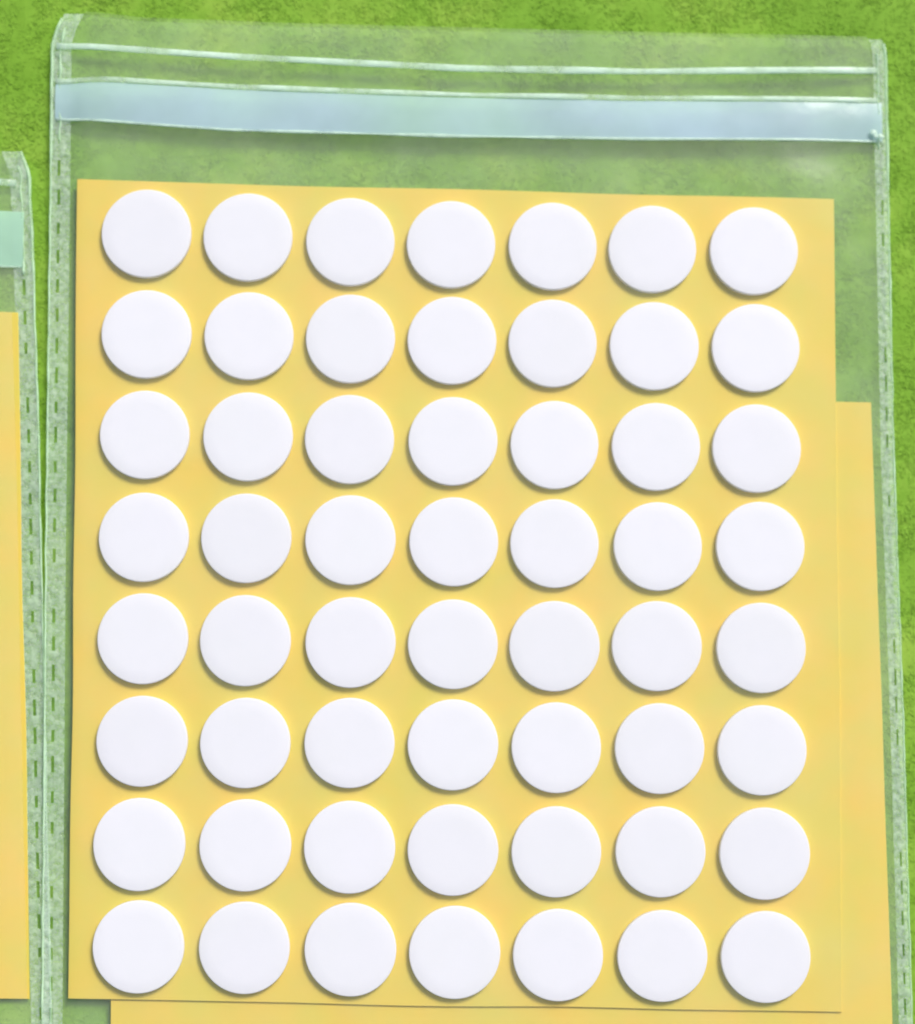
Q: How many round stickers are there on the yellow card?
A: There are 56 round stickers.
